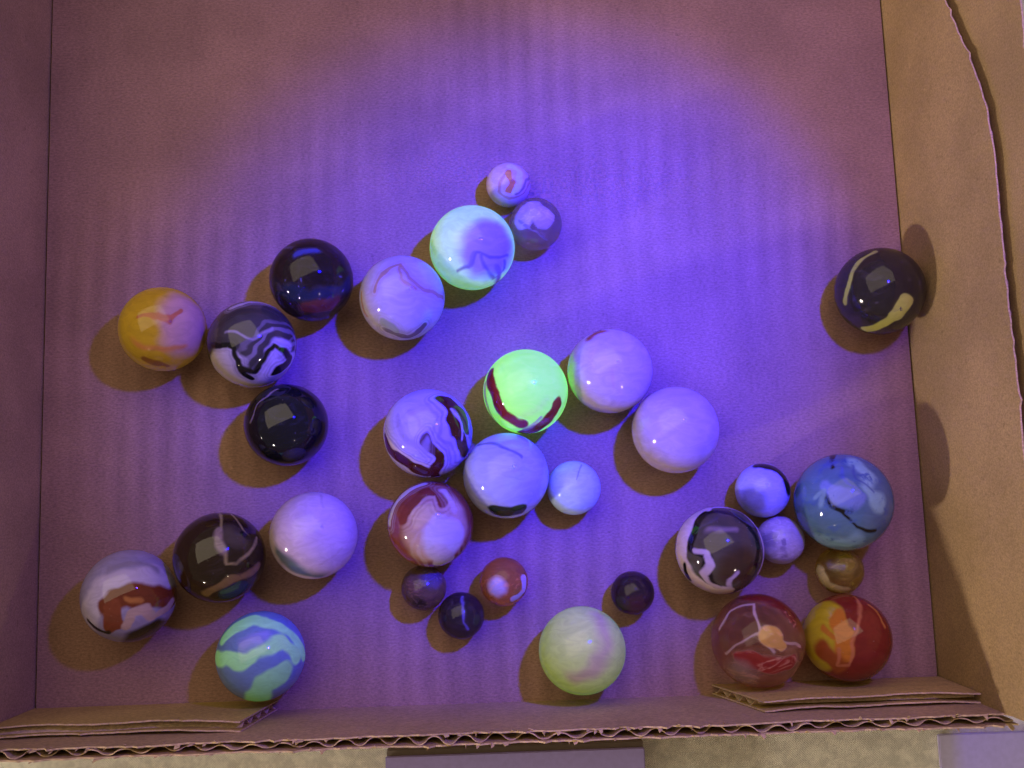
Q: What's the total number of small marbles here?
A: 10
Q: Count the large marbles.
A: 22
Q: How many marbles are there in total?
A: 32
